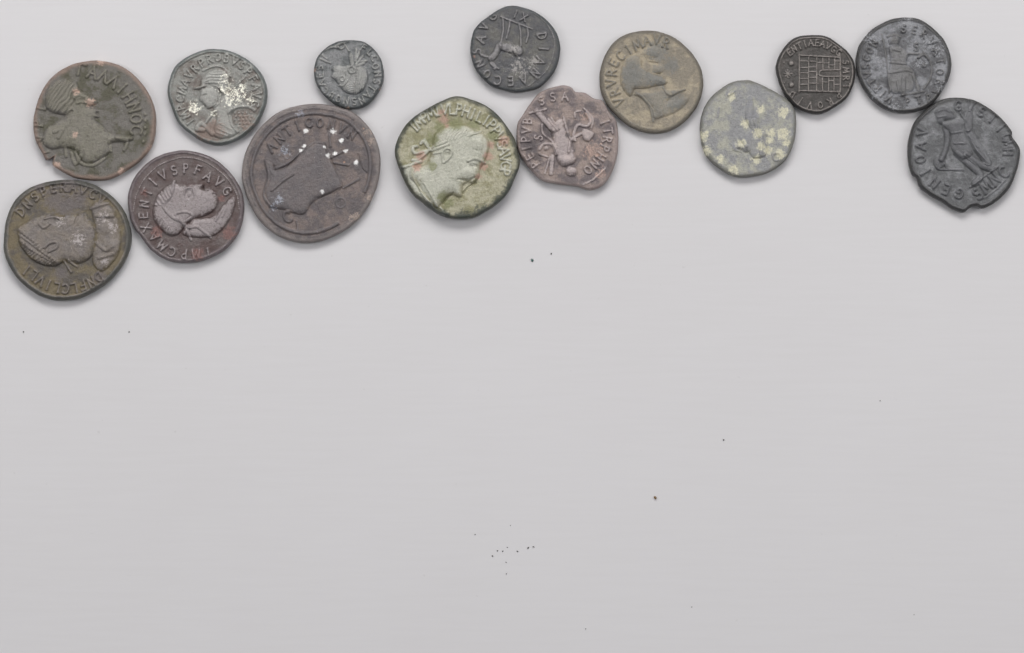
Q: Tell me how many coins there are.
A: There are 14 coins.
